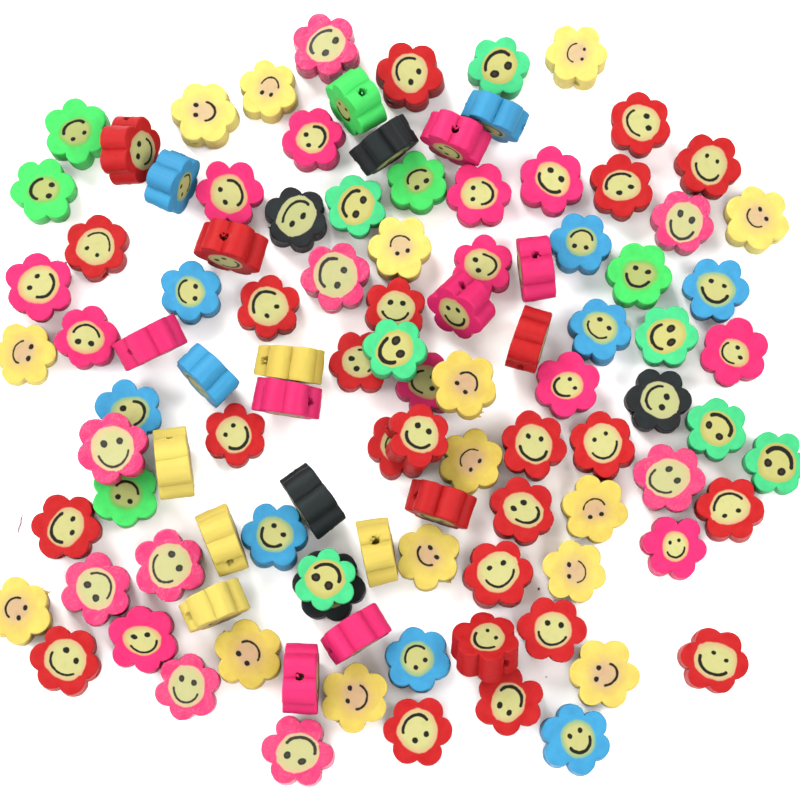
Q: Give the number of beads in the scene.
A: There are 104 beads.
